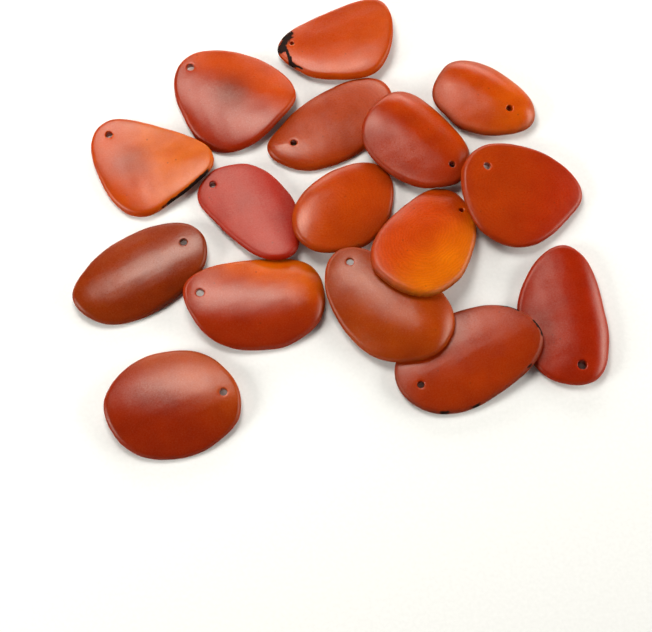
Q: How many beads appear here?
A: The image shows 16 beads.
